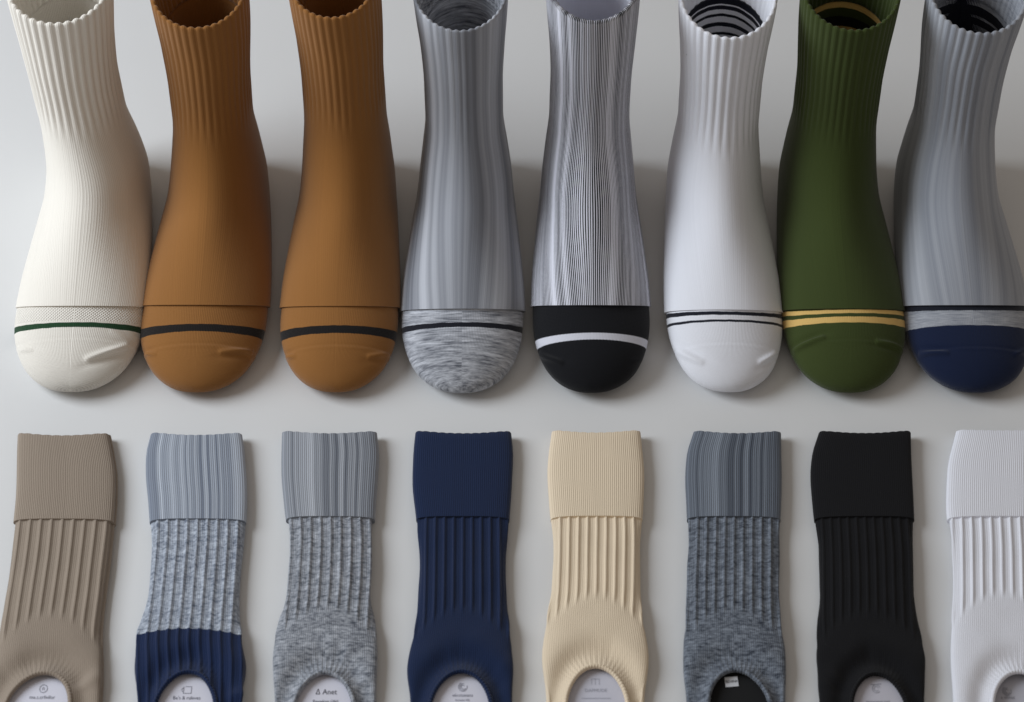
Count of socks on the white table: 16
